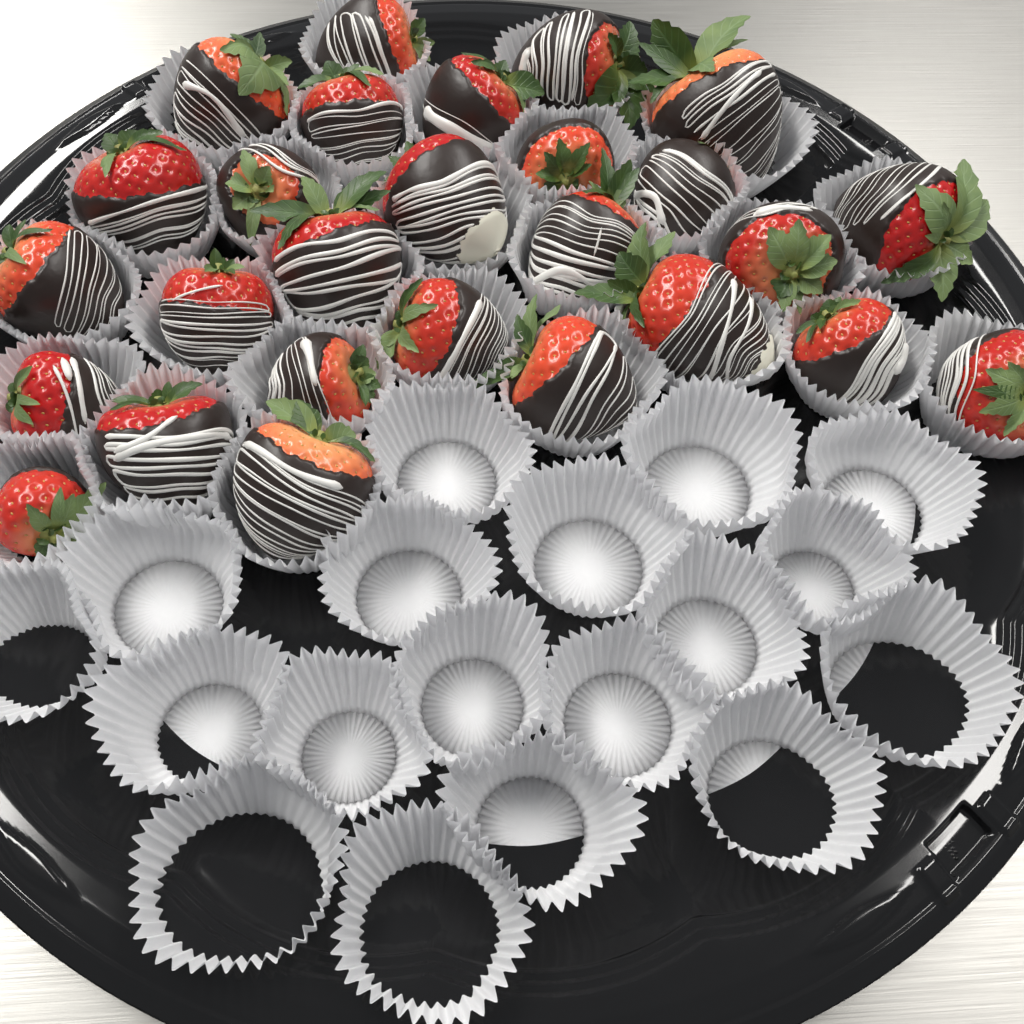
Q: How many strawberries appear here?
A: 27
